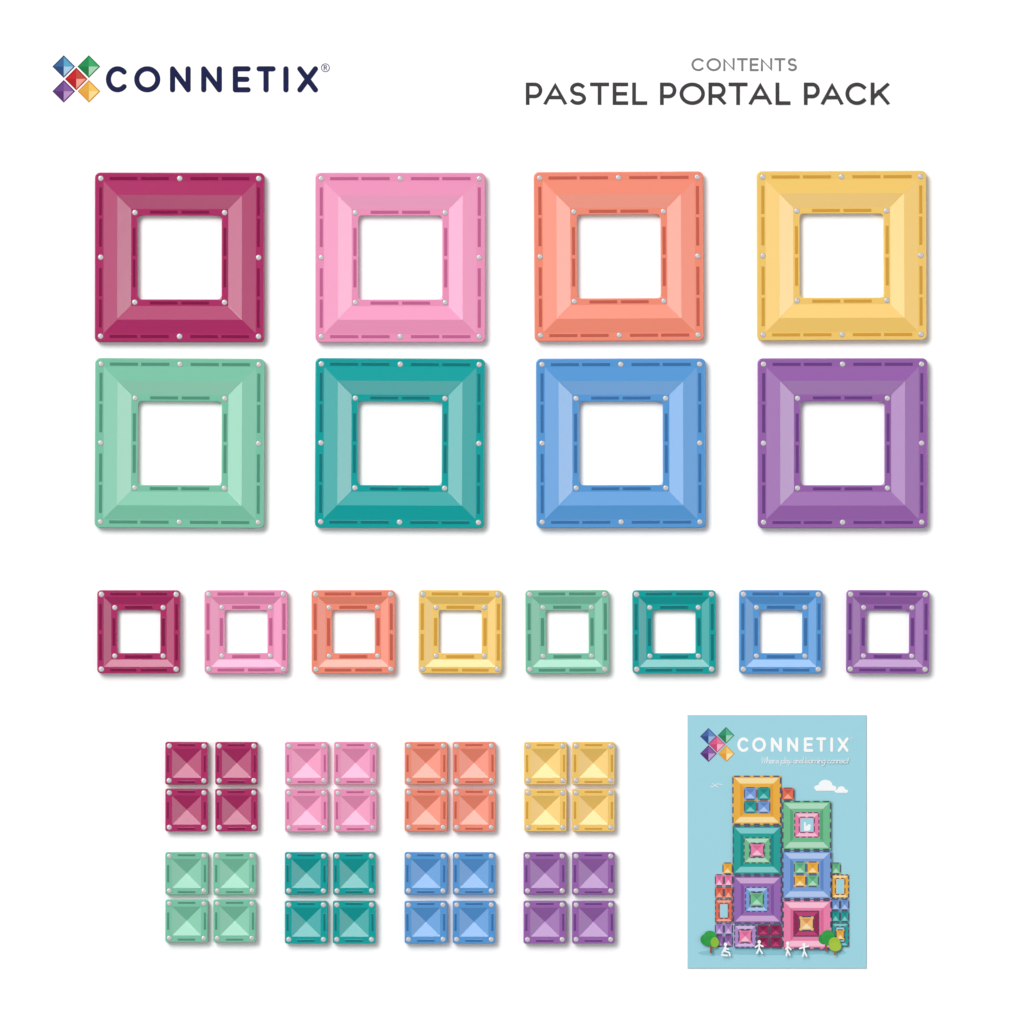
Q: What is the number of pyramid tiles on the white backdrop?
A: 32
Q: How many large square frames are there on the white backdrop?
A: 8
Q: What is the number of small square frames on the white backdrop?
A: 8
